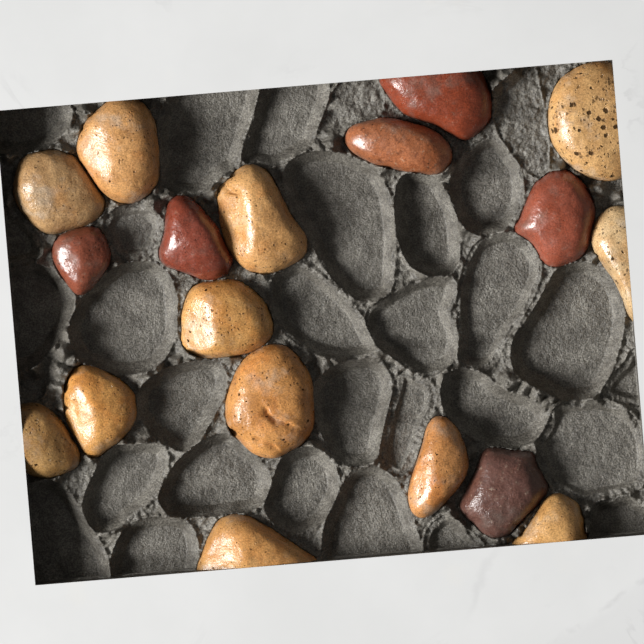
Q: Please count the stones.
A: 18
